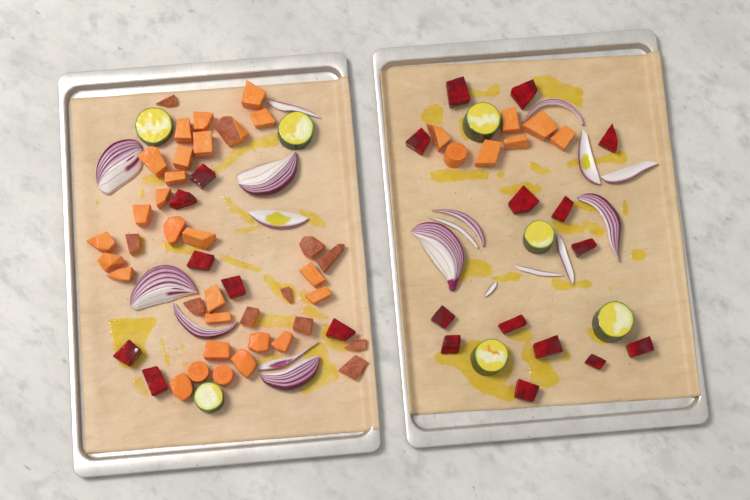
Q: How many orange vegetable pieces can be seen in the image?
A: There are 44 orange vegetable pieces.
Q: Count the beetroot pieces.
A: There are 21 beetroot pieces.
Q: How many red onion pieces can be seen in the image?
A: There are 18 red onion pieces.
